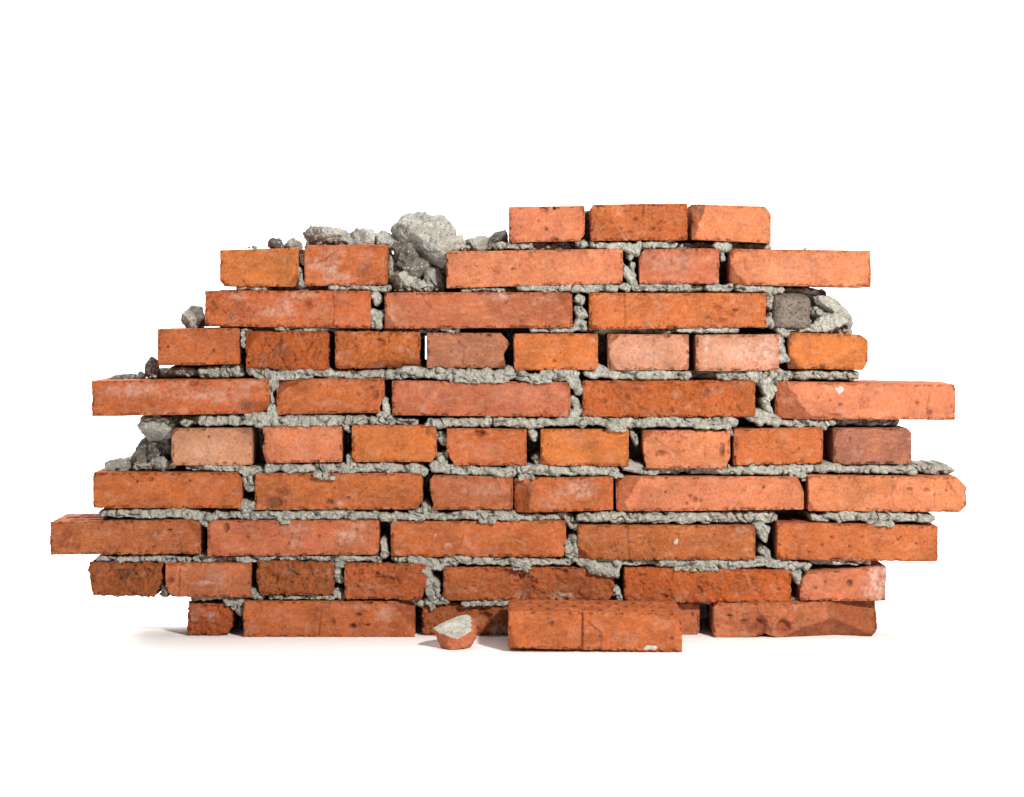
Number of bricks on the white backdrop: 57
